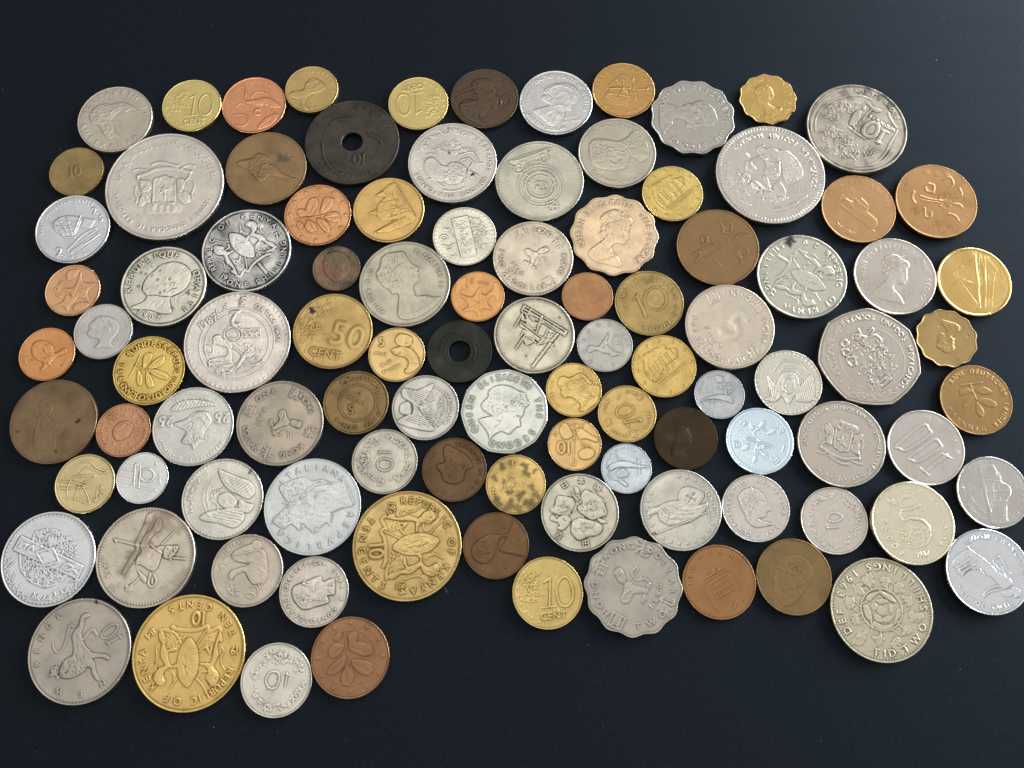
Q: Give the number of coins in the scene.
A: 100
